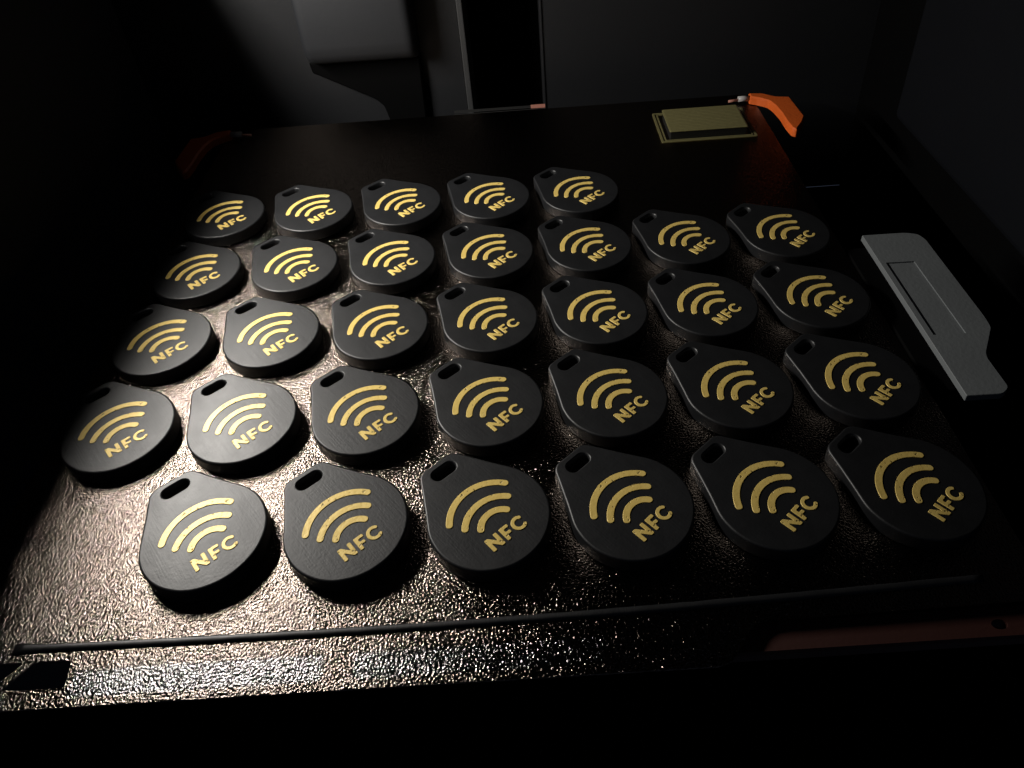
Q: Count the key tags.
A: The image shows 32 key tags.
